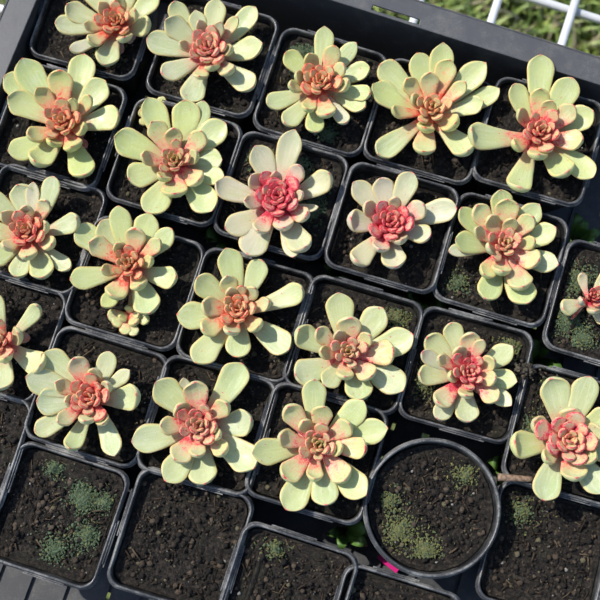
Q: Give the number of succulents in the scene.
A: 21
